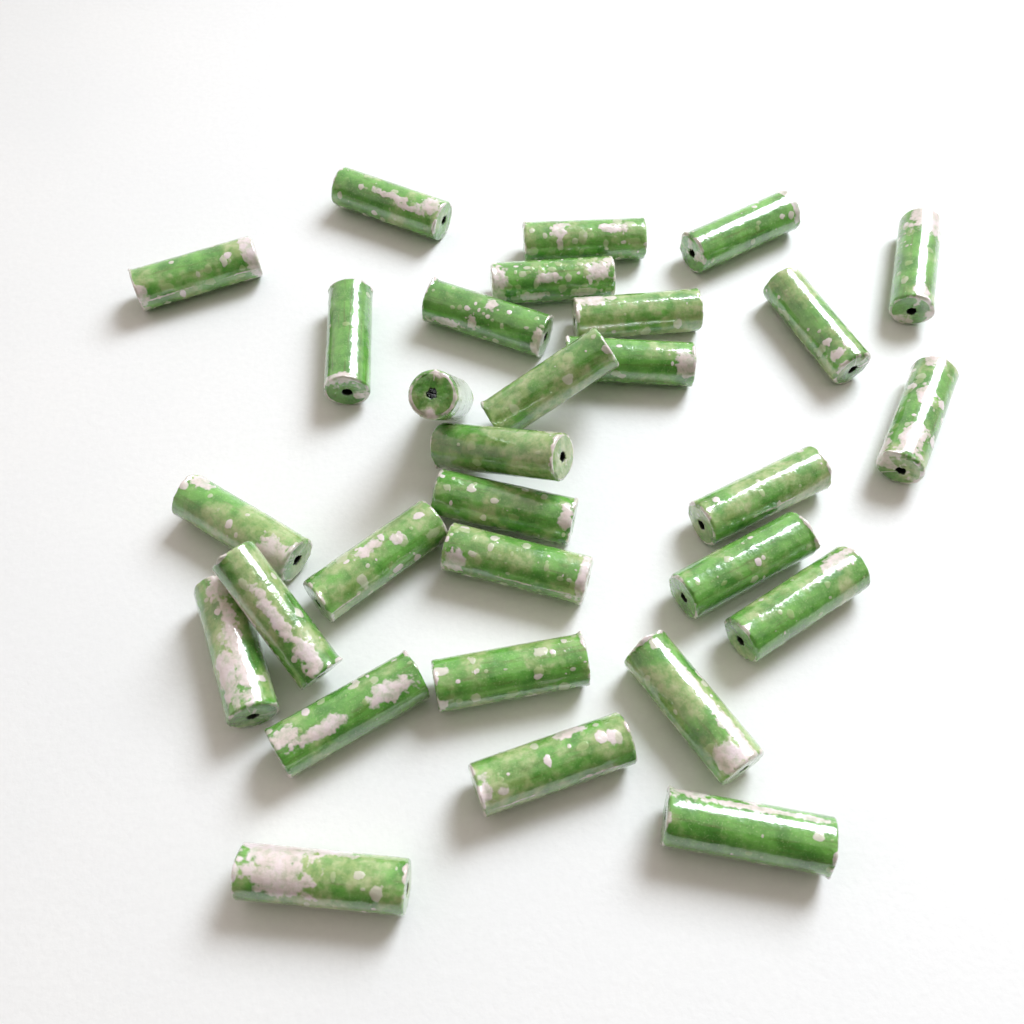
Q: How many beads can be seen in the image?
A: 30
